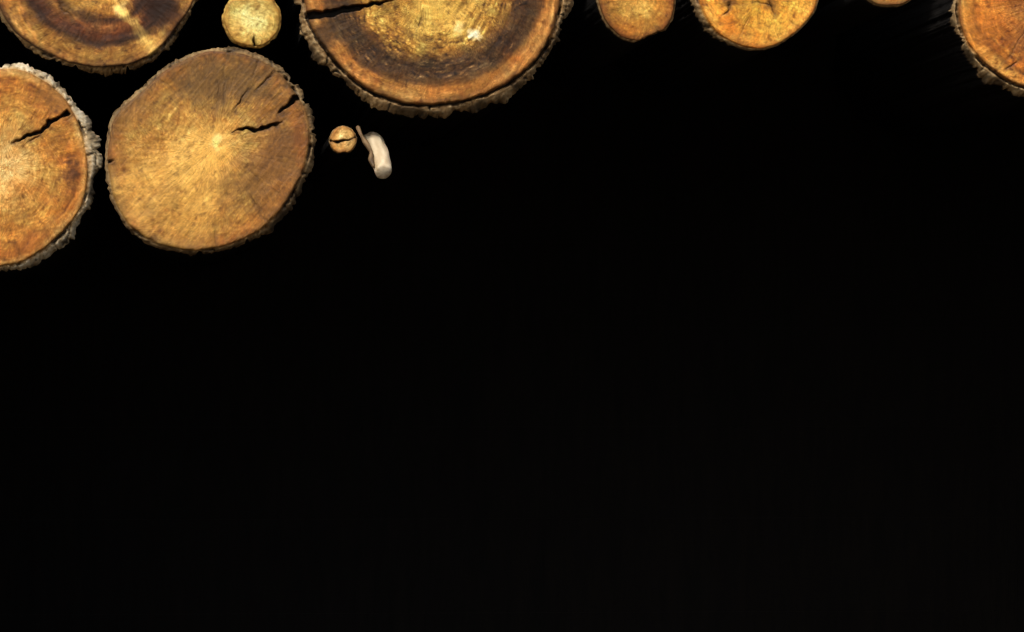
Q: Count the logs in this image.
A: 10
